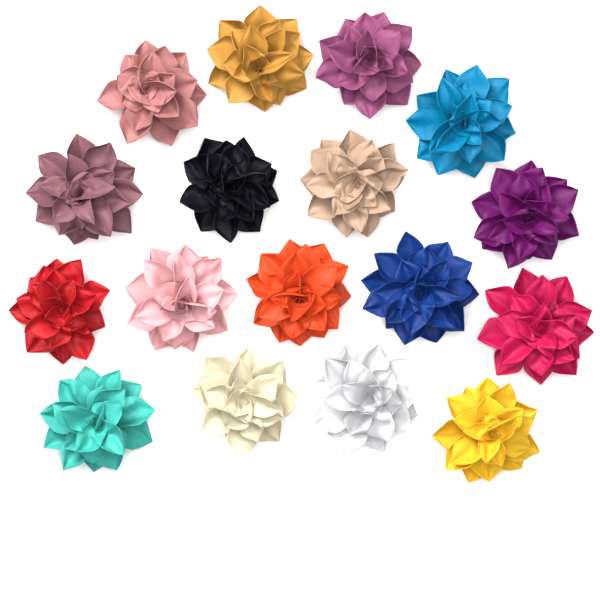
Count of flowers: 17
